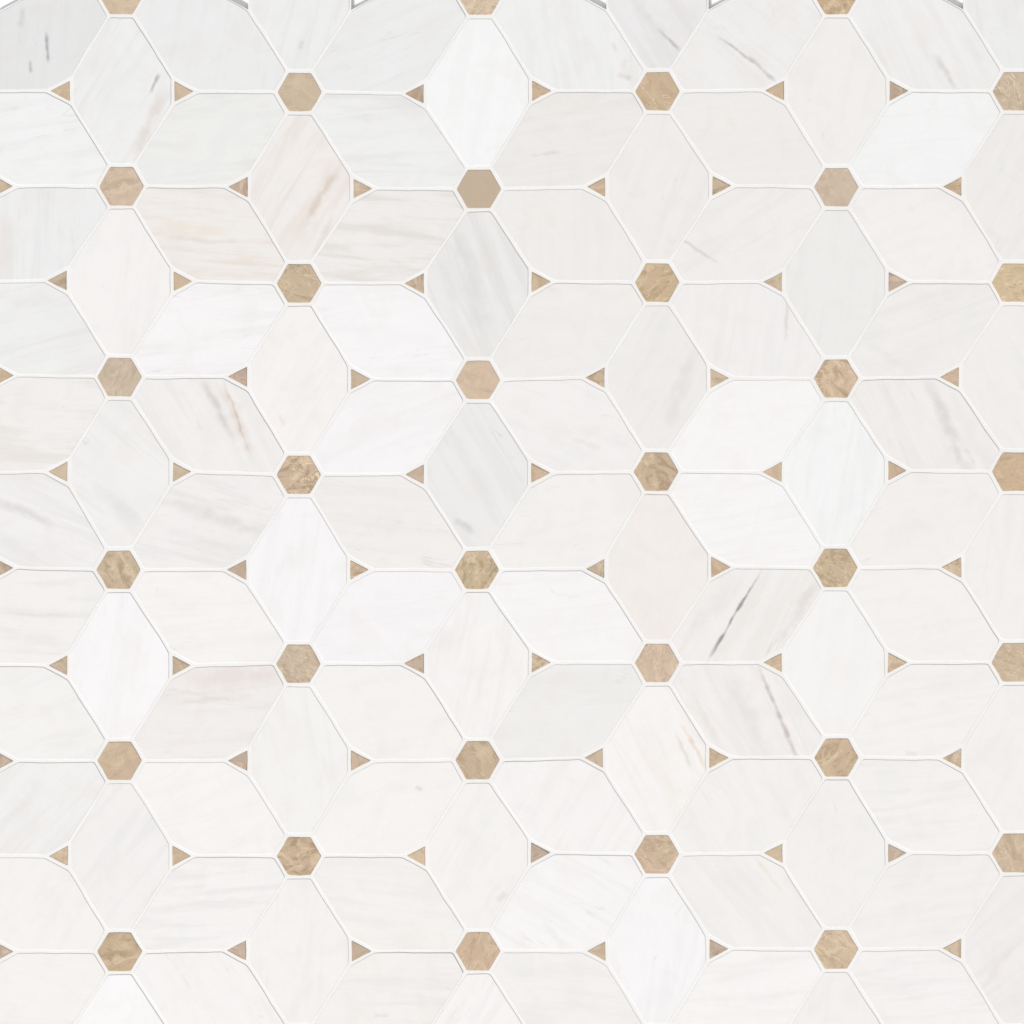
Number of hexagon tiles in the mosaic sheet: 33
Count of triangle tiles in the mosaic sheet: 60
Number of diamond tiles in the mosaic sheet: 102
